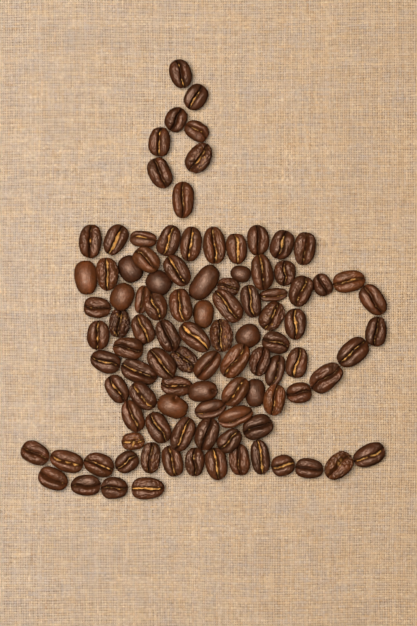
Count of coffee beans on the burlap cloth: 101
